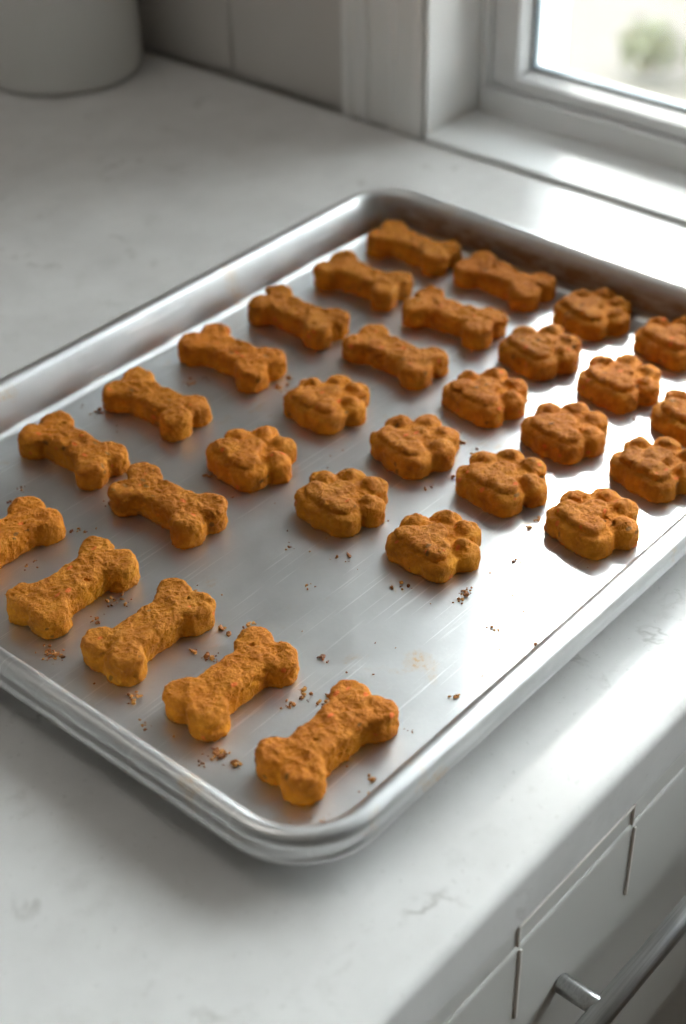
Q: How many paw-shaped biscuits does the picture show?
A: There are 15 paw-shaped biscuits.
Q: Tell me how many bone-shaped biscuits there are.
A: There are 15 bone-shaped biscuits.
